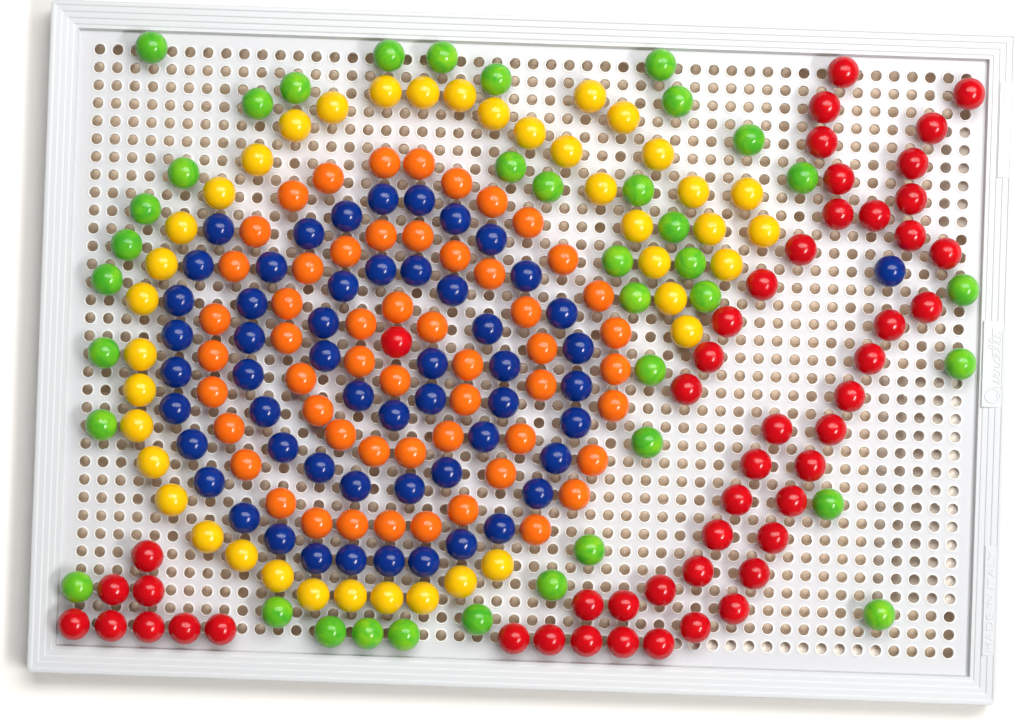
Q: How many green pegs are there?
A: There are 38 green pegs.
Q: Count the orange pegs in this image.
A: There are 54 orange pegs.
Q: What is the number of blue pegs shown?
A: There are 54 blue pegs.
